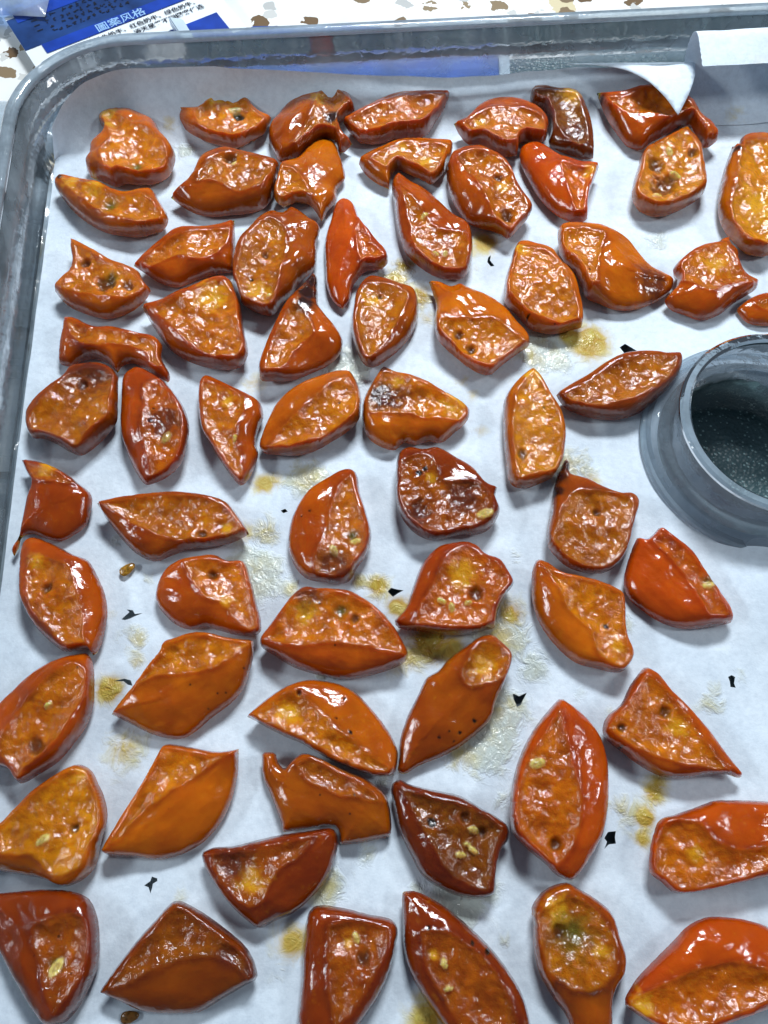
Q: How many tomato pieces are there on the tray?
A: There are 65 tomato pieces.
